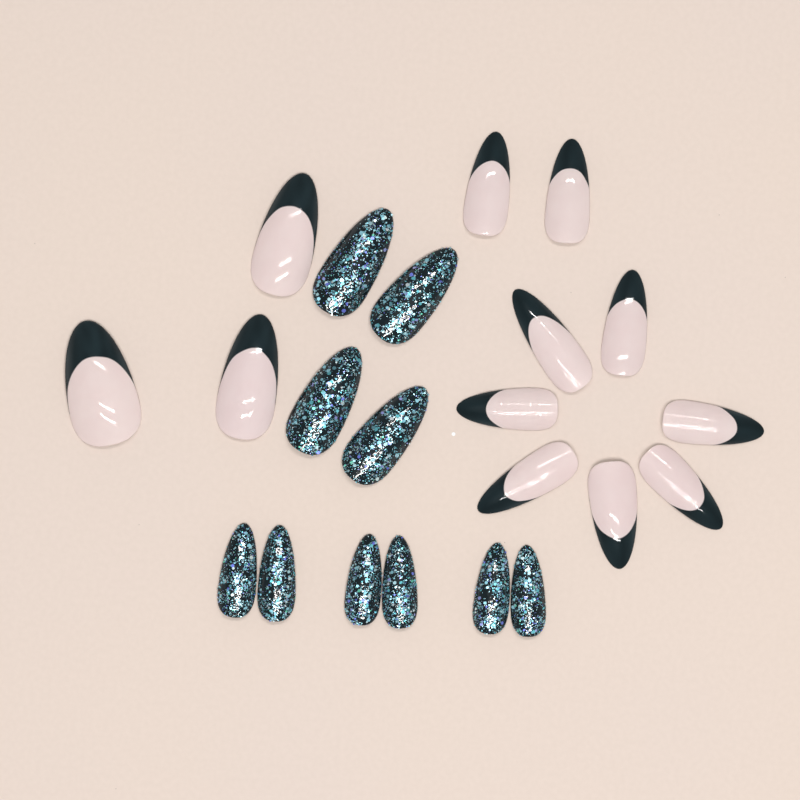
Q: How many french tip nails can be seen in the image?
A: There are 12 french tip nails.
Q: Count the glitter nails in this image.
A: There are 10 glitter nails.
